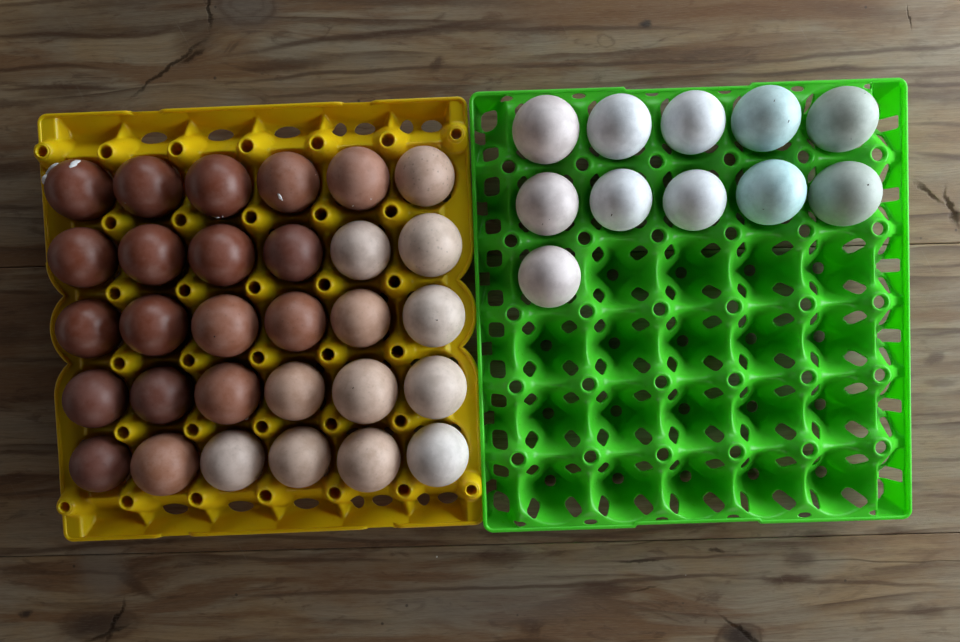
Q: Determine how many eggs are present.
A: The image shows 41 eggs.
